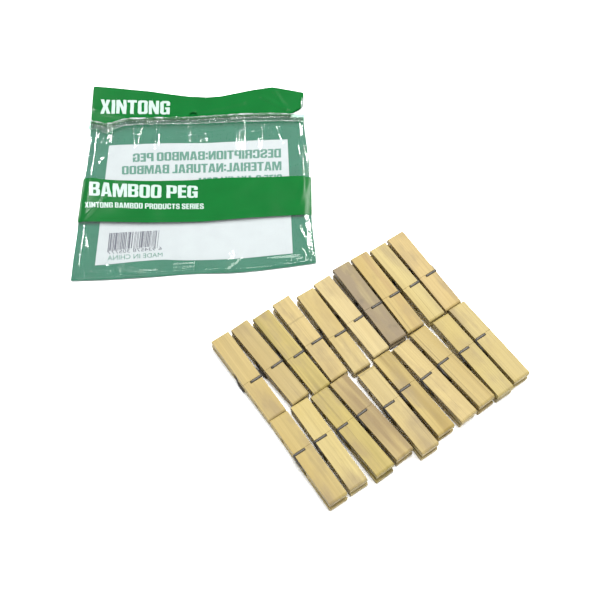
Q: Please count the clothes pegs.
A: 20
